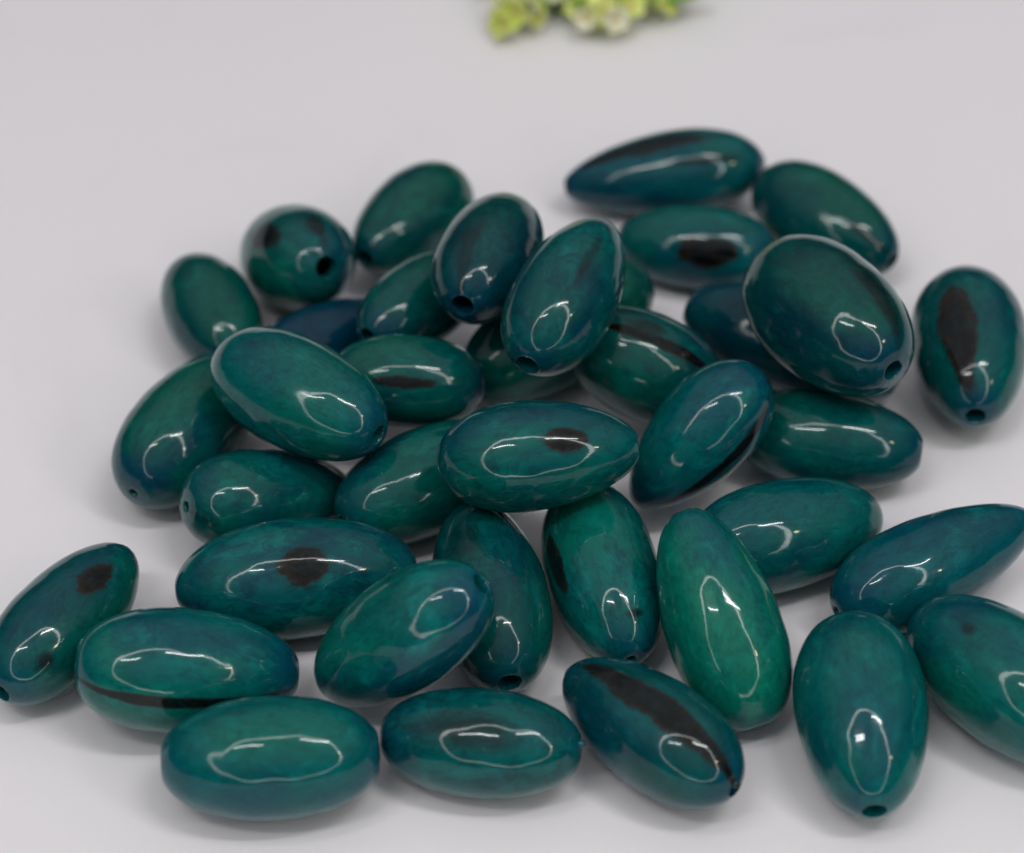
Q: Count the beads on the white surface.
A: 37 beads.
